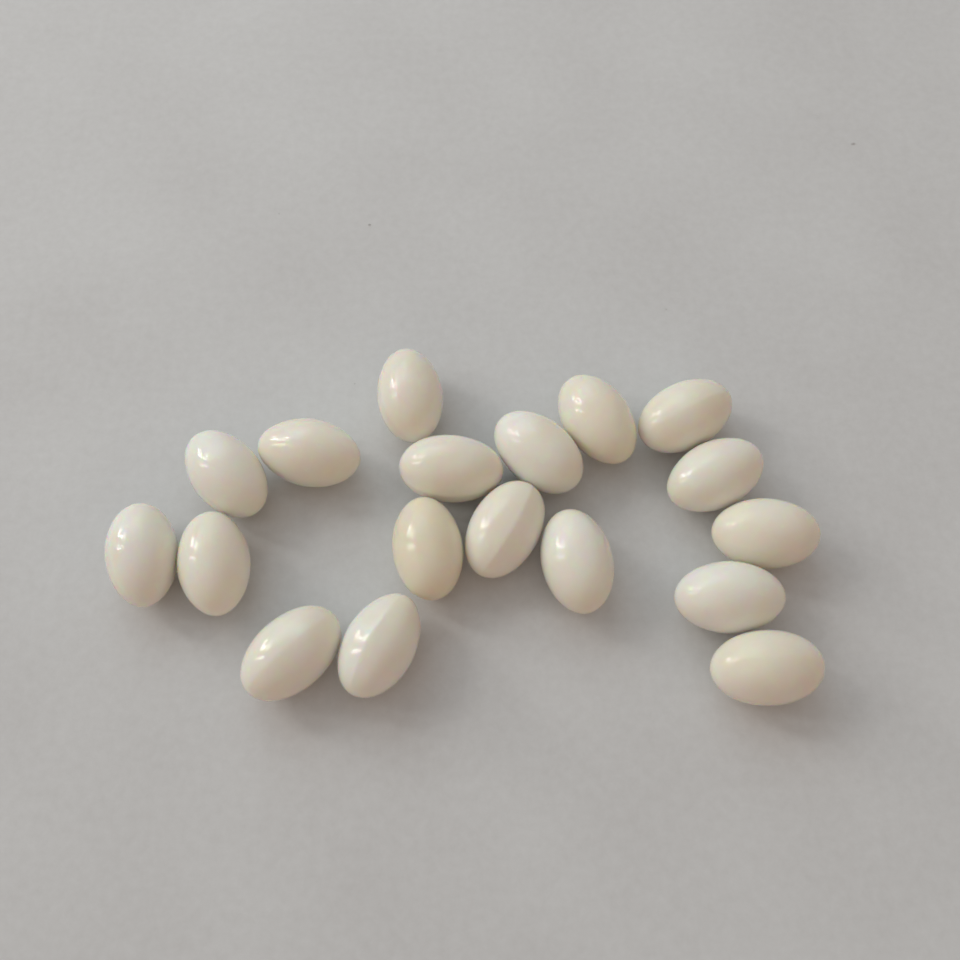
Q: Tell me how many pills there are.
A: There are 18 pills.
